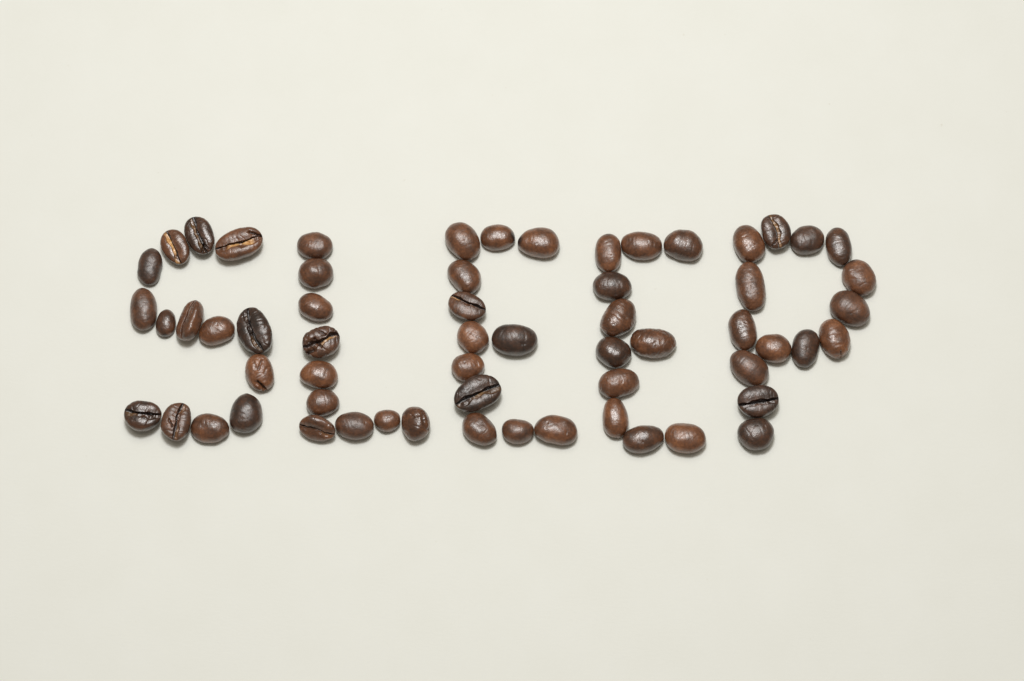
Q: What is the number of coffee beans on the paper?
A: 61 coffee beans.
